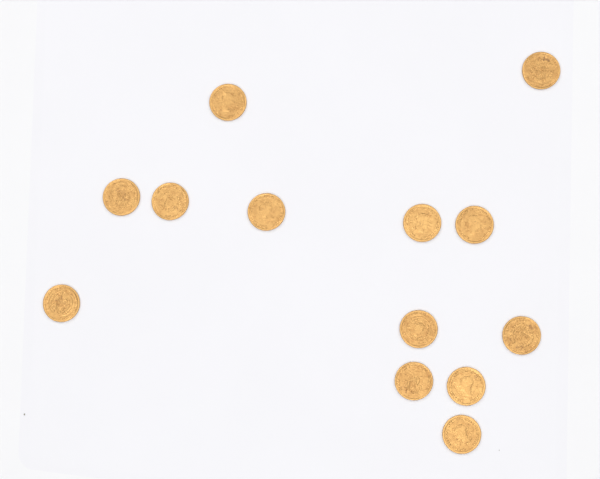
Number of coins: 13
